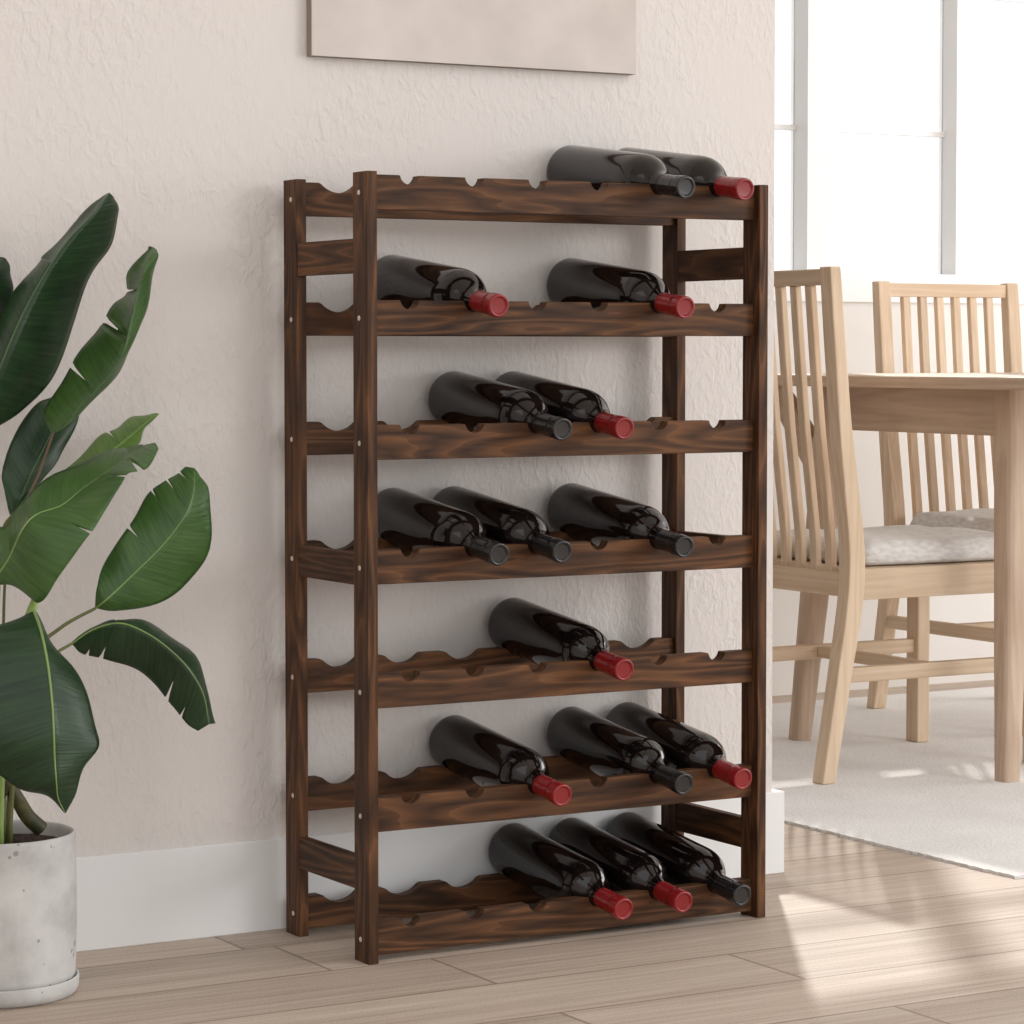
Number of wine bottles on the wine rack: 16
